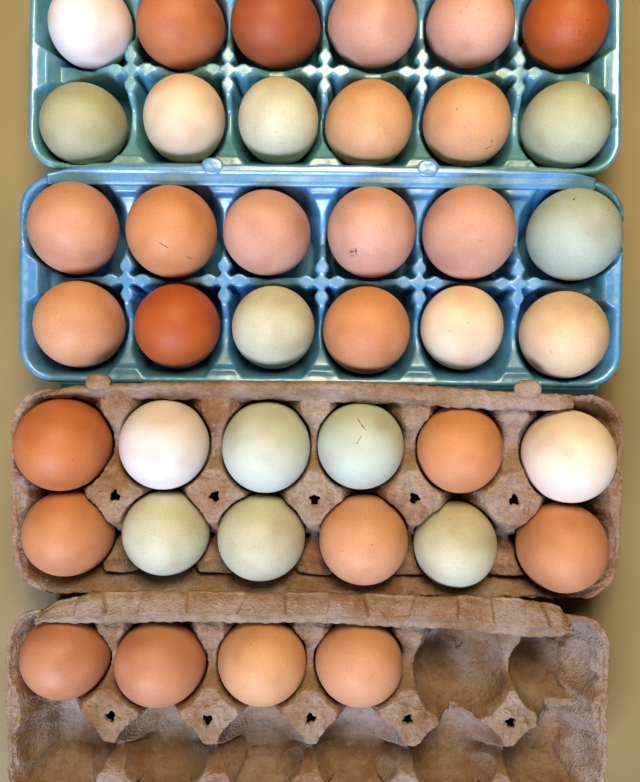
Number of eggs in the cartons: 40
